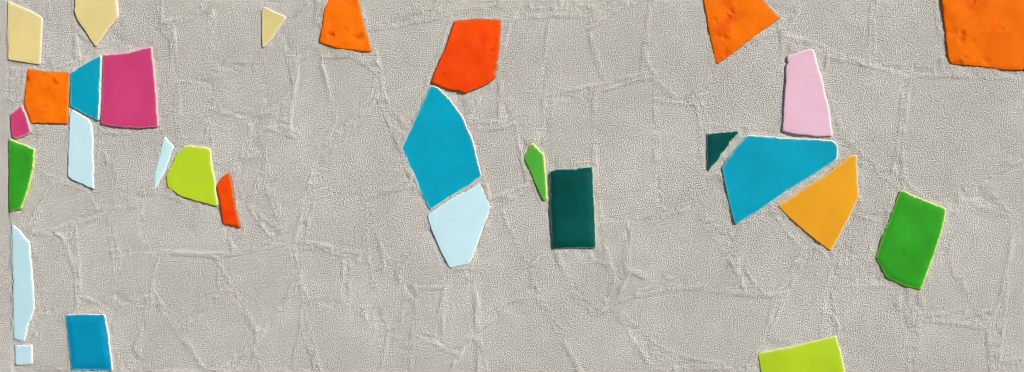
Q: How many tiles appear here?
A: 29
